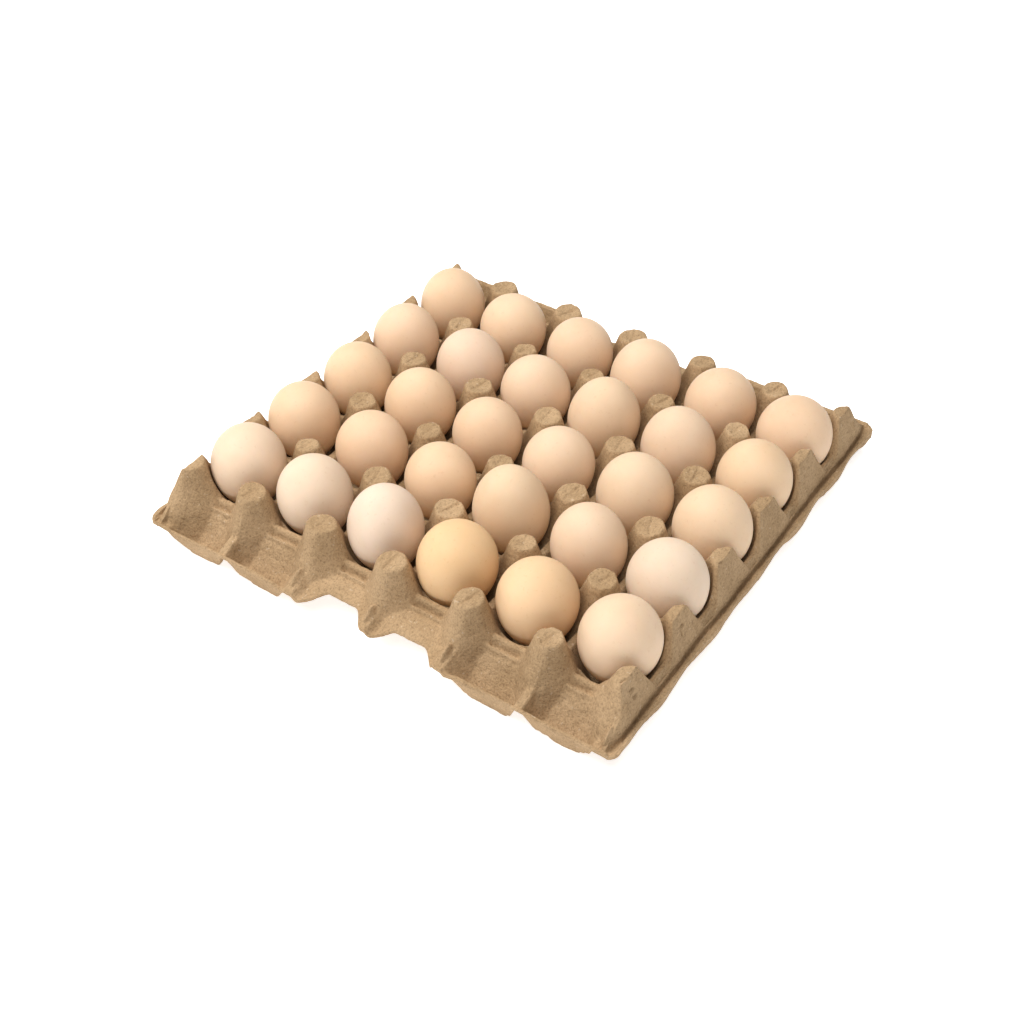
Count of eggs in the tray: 30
